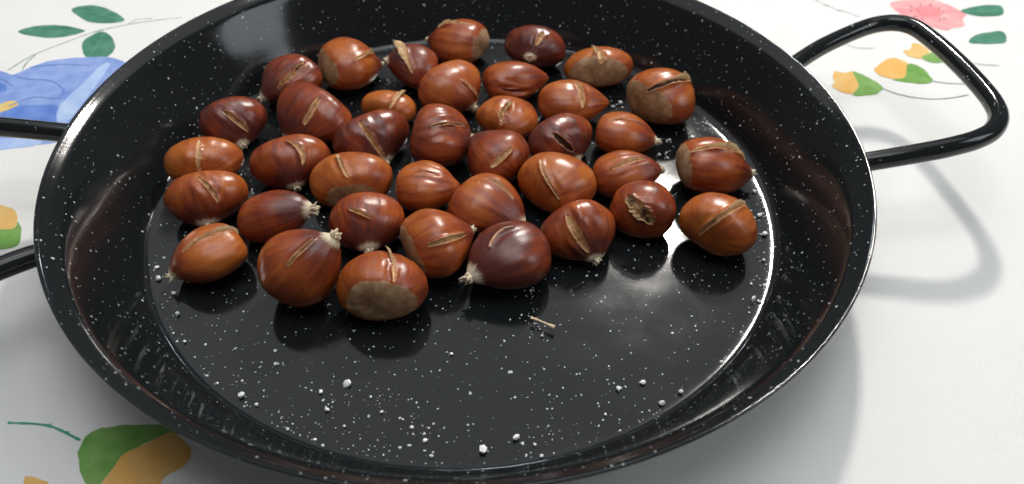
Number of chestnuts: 38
